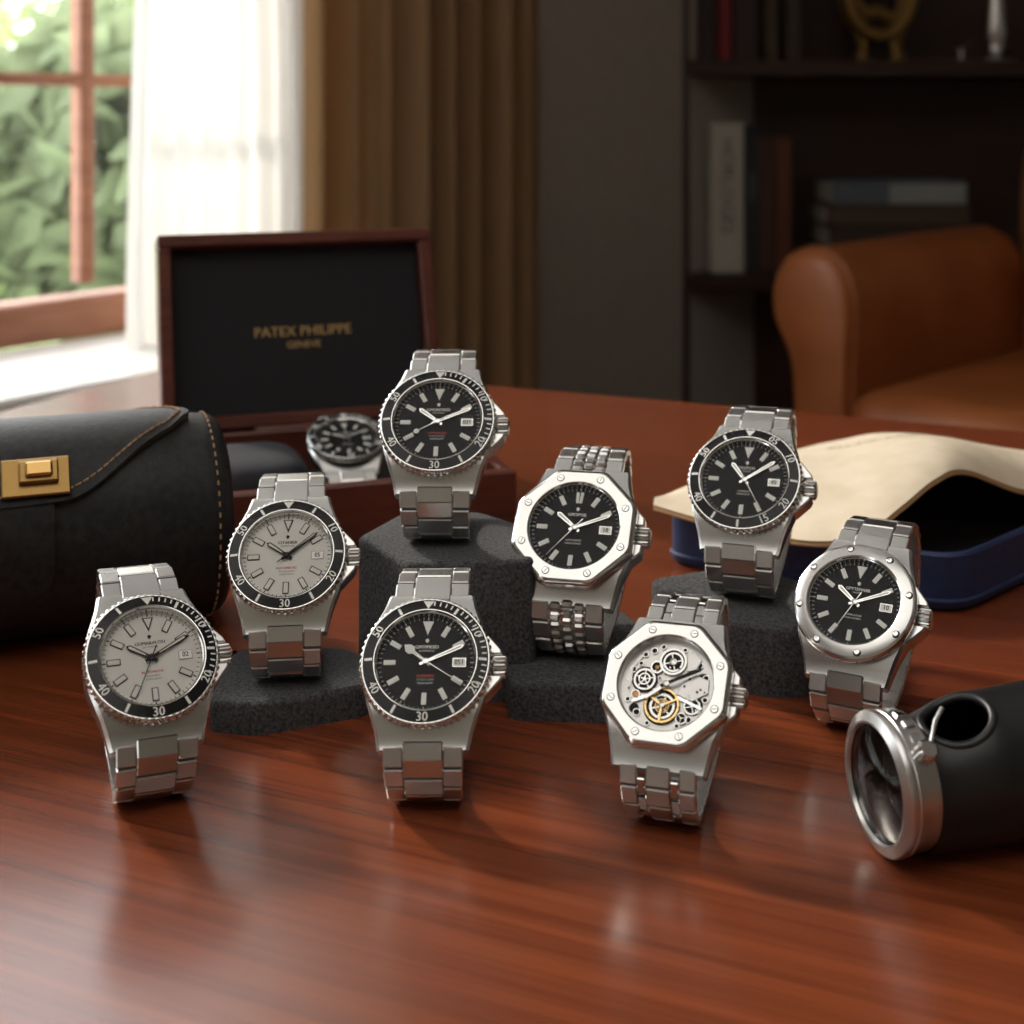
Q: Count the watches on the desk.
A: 9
